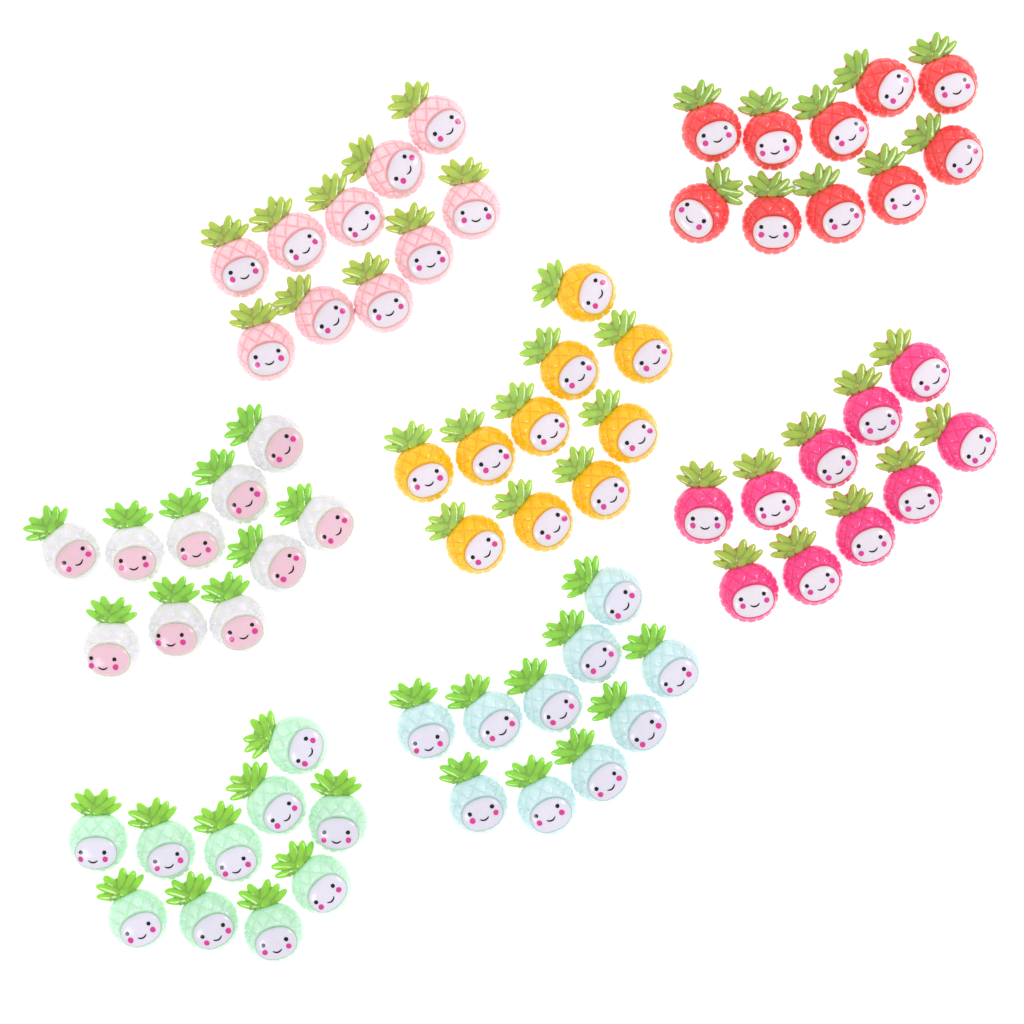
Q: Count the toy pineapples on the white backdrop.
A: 70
